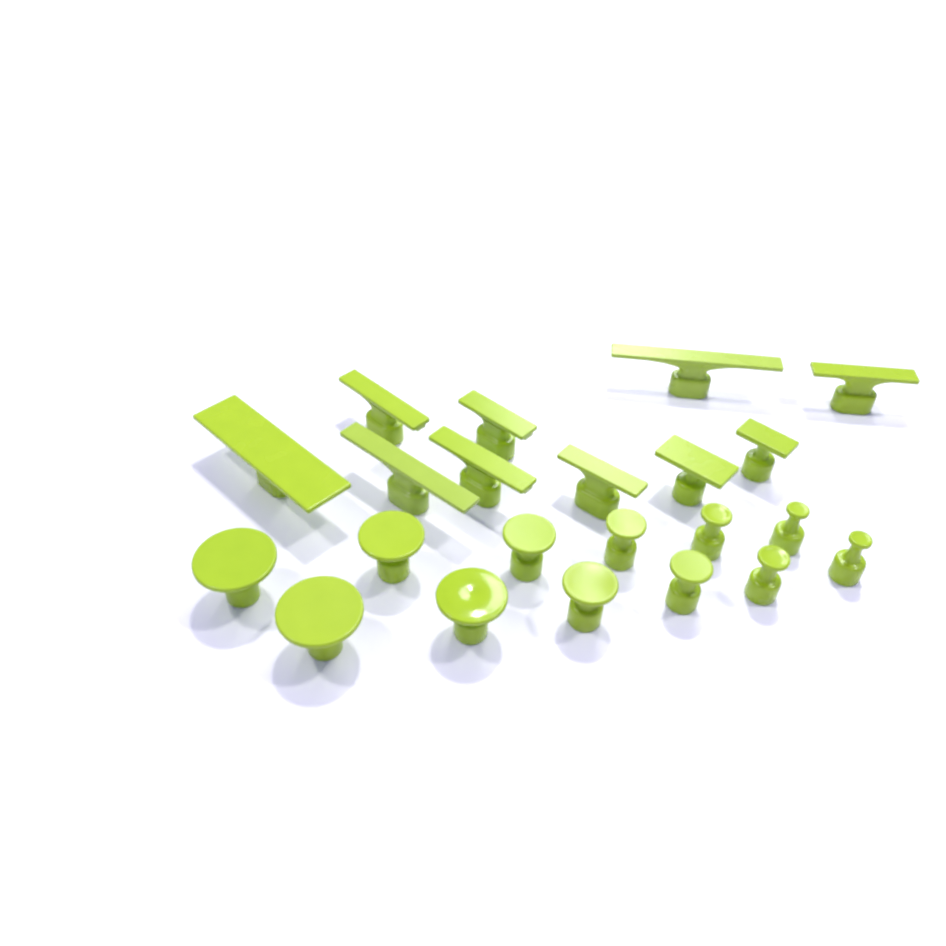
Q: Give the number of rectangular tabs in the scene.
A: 10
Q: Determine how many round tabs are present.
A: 12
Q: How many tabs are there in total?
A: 22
